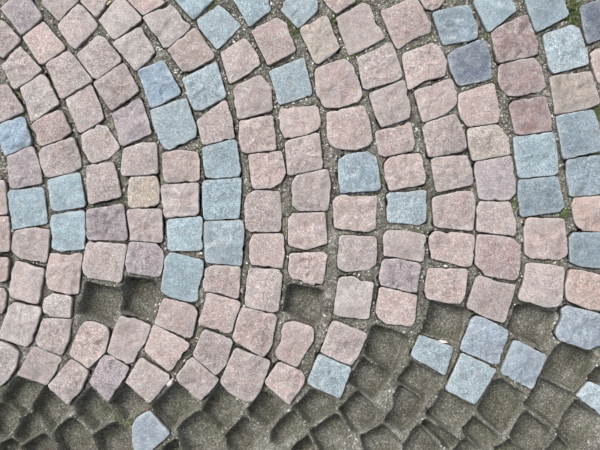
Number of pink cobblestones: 113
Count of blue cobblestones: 38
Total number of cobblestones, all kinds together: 151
